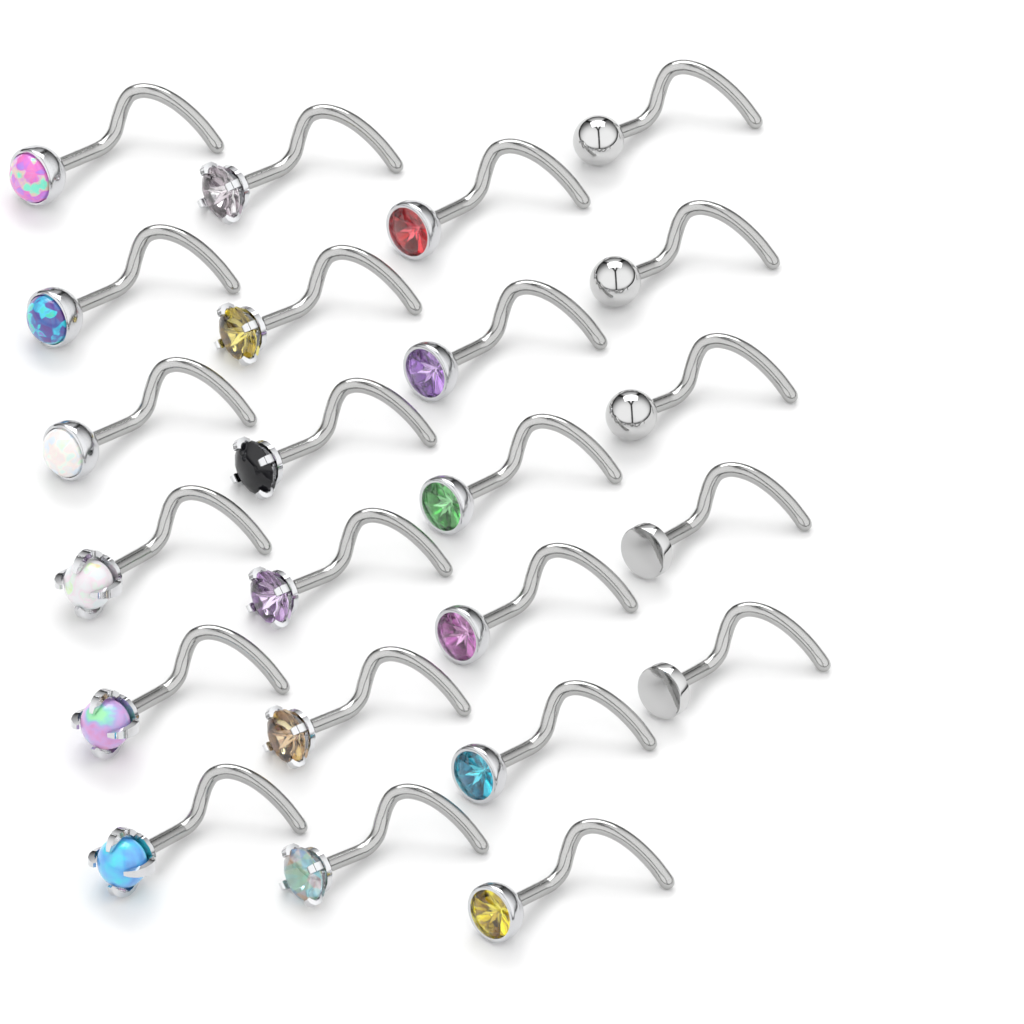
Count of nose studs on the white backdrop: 23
